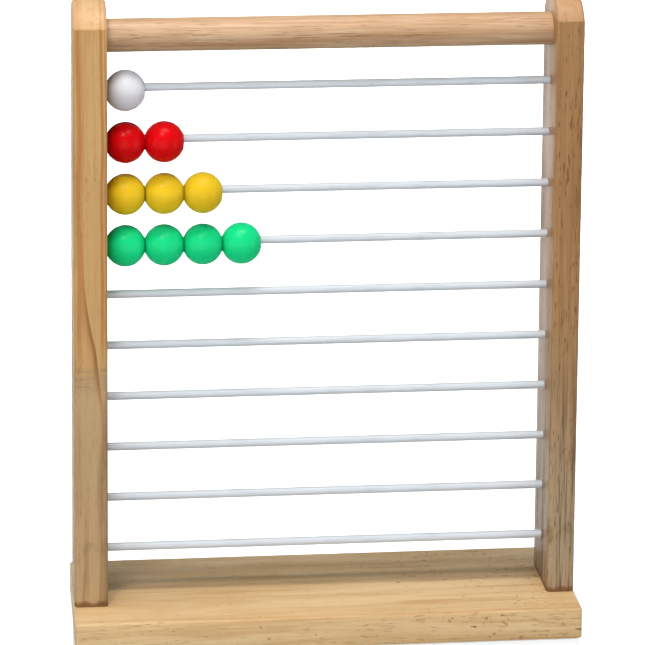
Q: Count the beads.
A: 10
